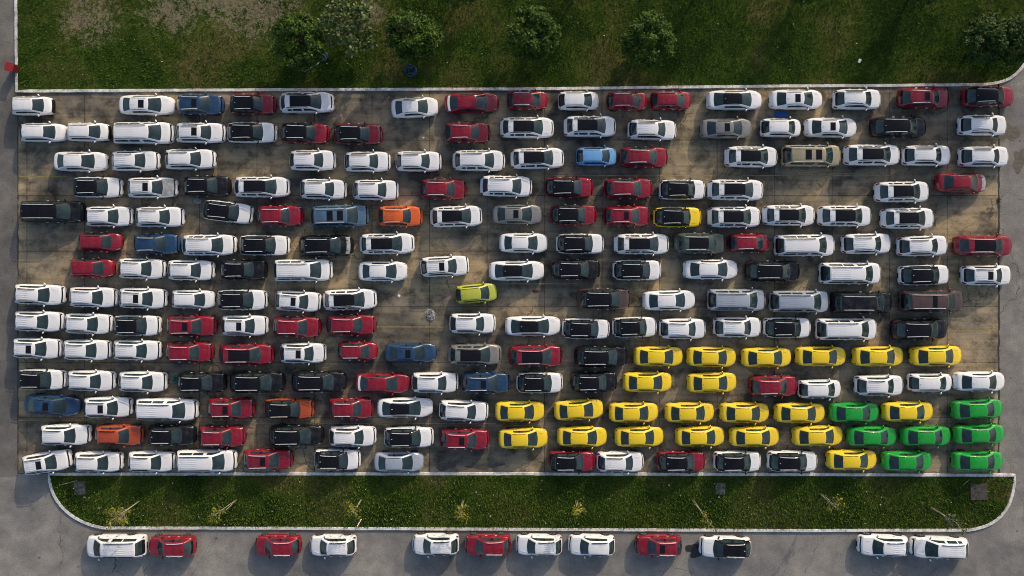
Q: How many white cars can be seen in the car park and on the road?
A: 124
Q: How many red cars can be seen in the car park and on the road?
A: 42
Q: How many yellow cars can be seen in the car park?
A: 23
